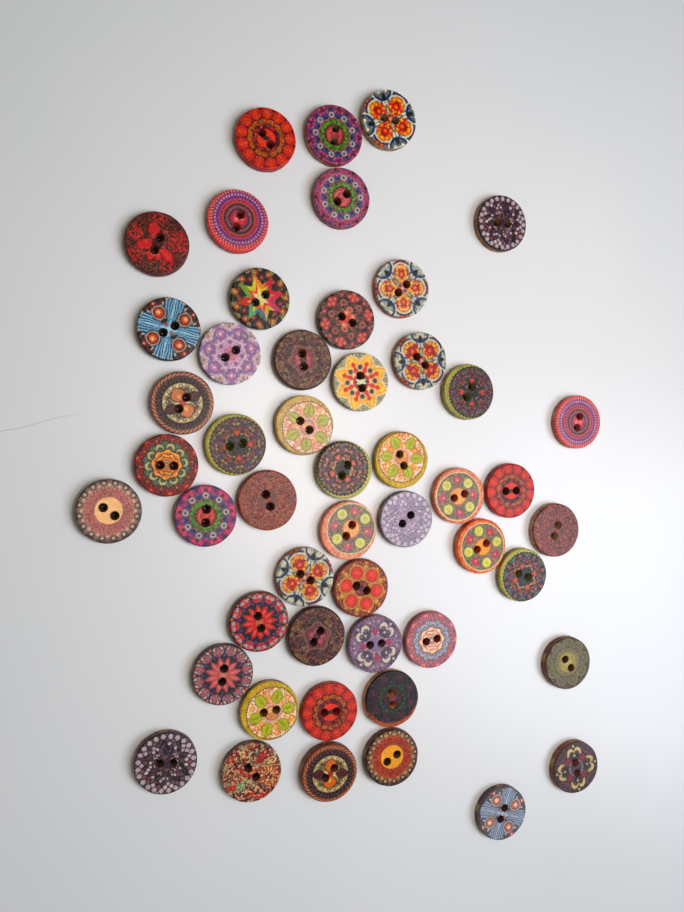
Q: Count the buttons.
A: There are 50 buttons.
